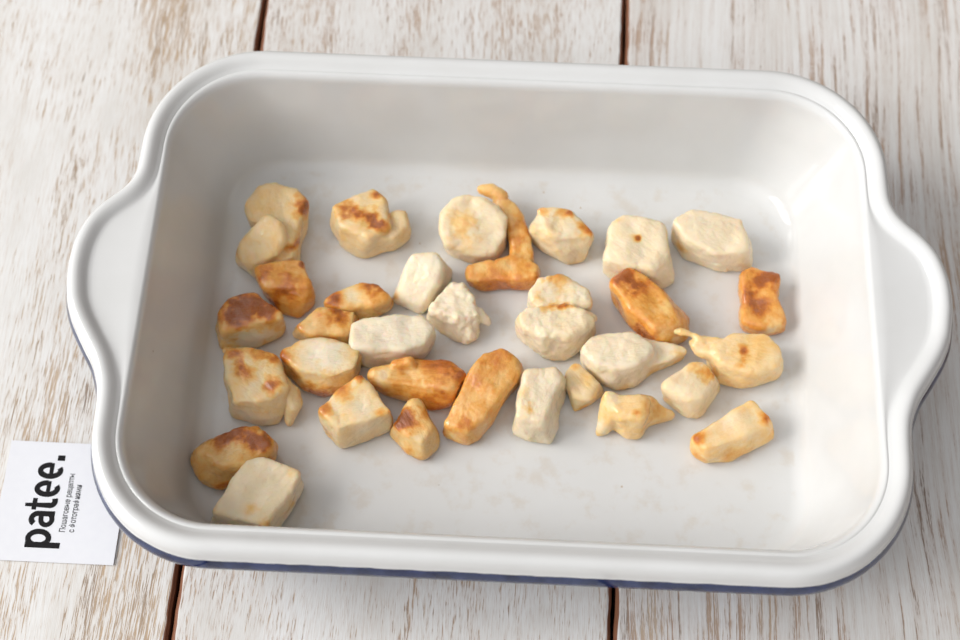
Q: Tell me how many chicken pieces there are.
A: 32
